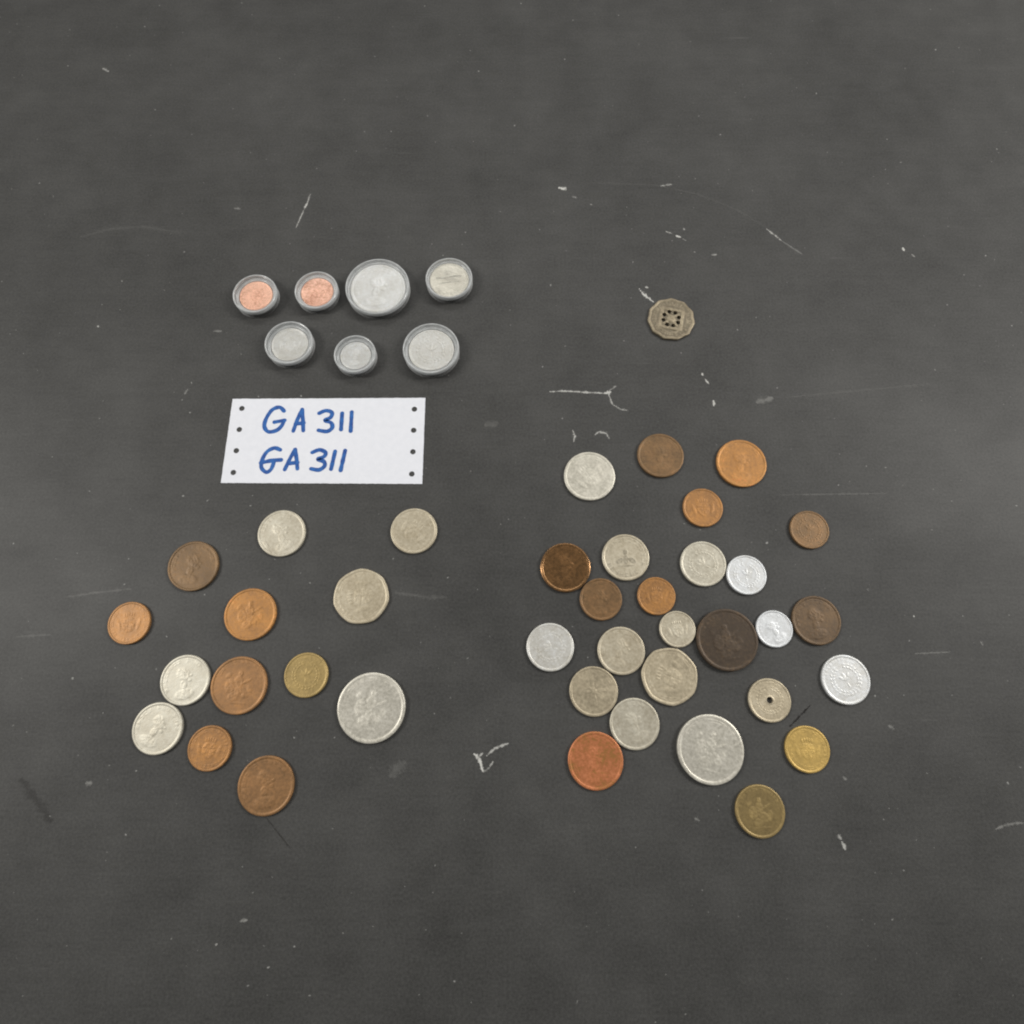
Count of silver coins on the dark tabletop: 26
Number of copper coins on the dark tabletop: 18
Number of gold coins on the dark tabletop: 3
